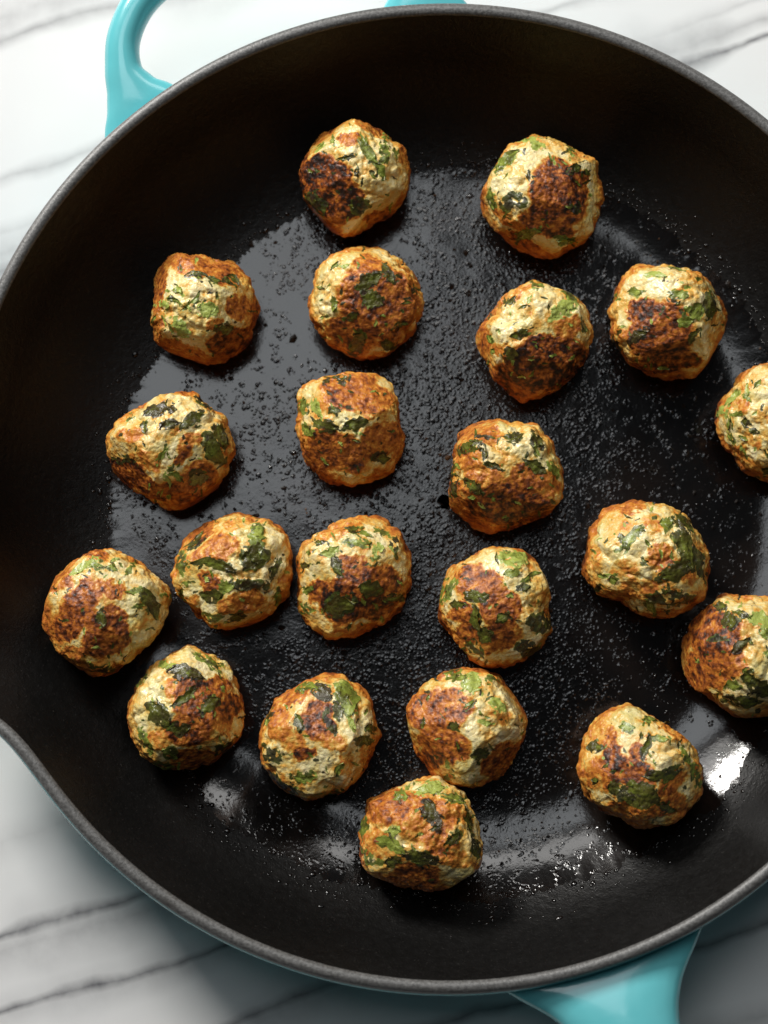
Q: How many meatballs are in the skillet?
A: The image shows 21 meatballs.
